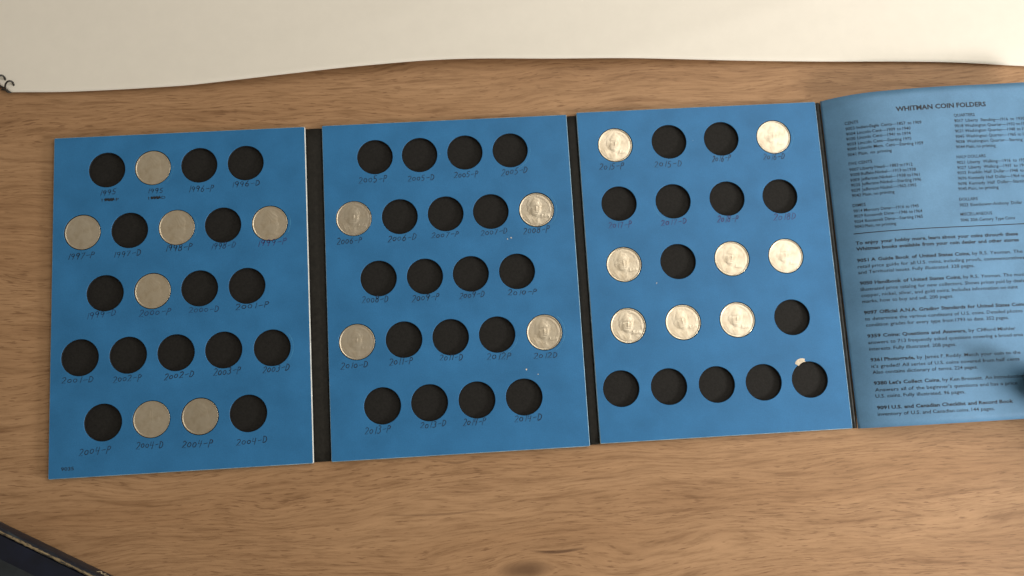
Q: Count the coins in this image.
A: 19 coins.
